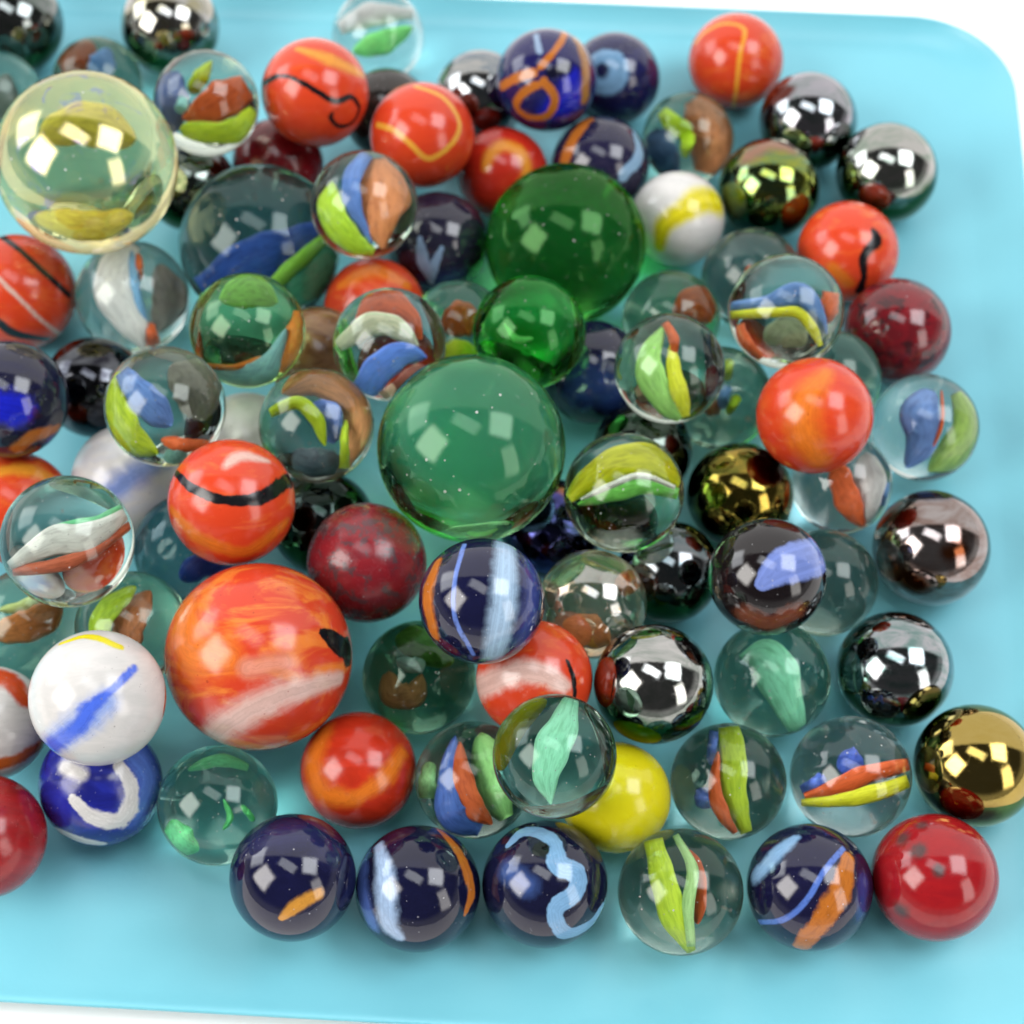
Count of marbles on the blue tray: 96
